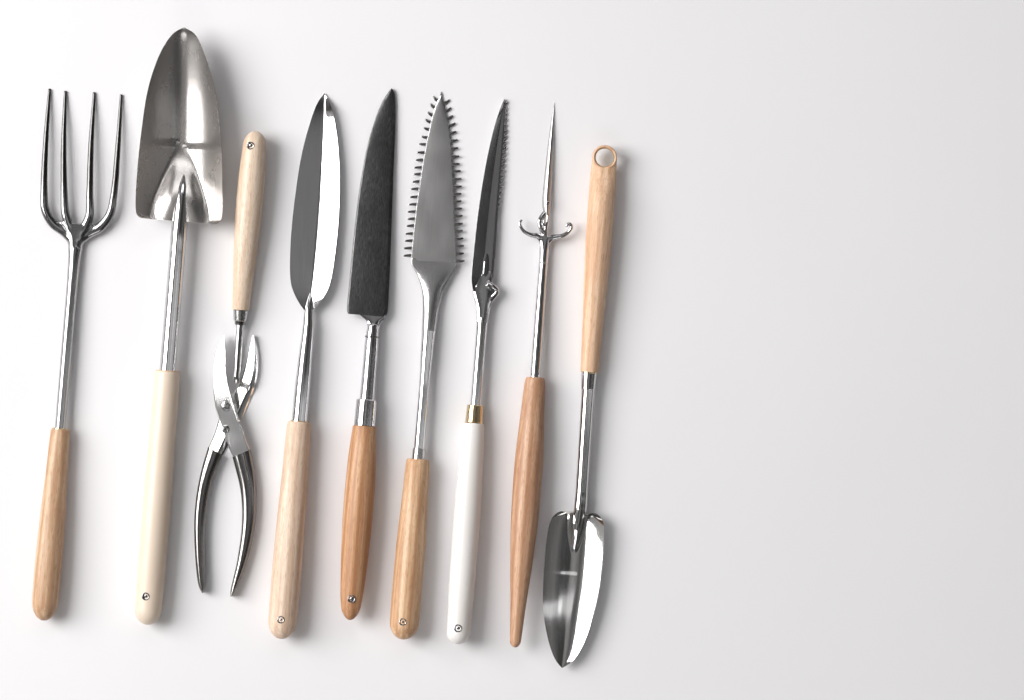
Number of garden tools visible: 10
